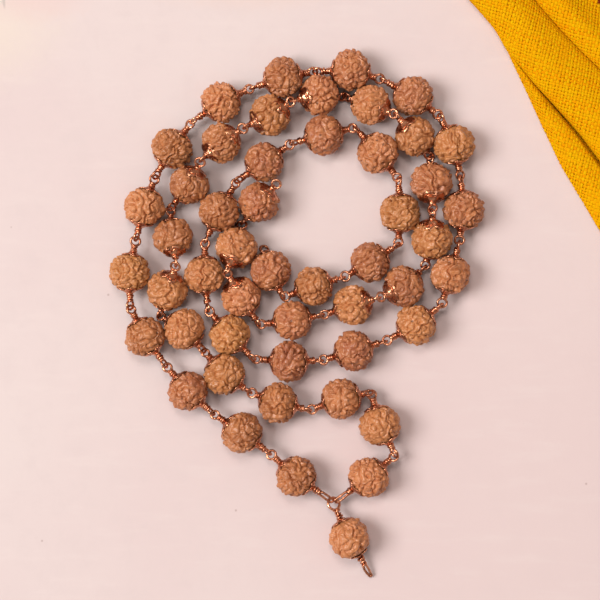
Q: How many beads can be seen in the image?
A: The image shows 50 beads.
